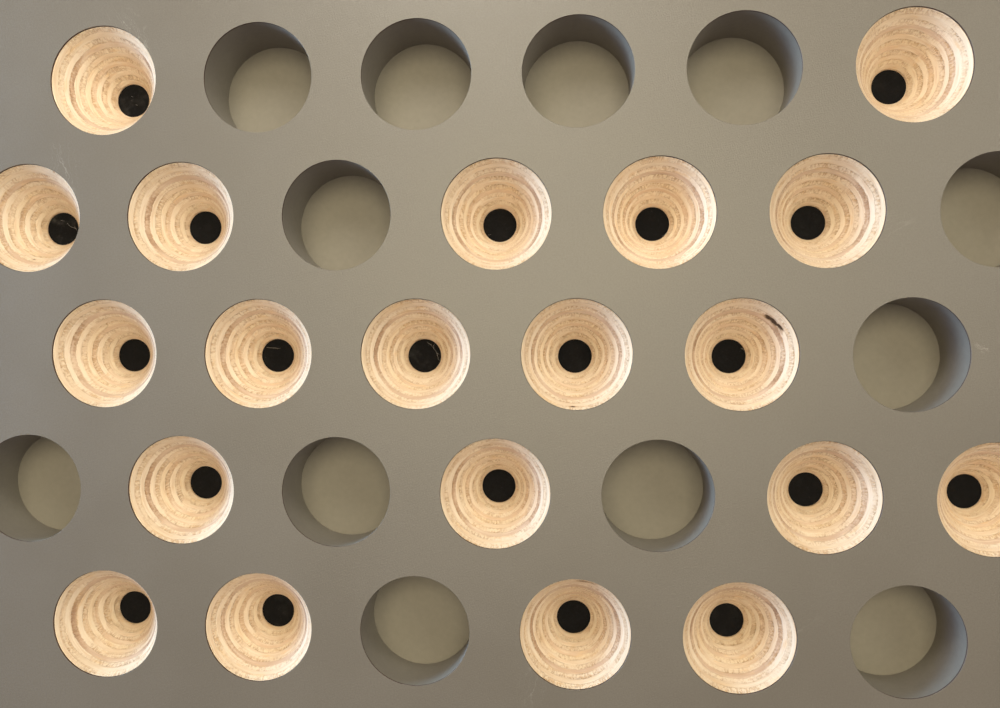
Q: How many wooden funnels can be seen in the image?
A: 20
